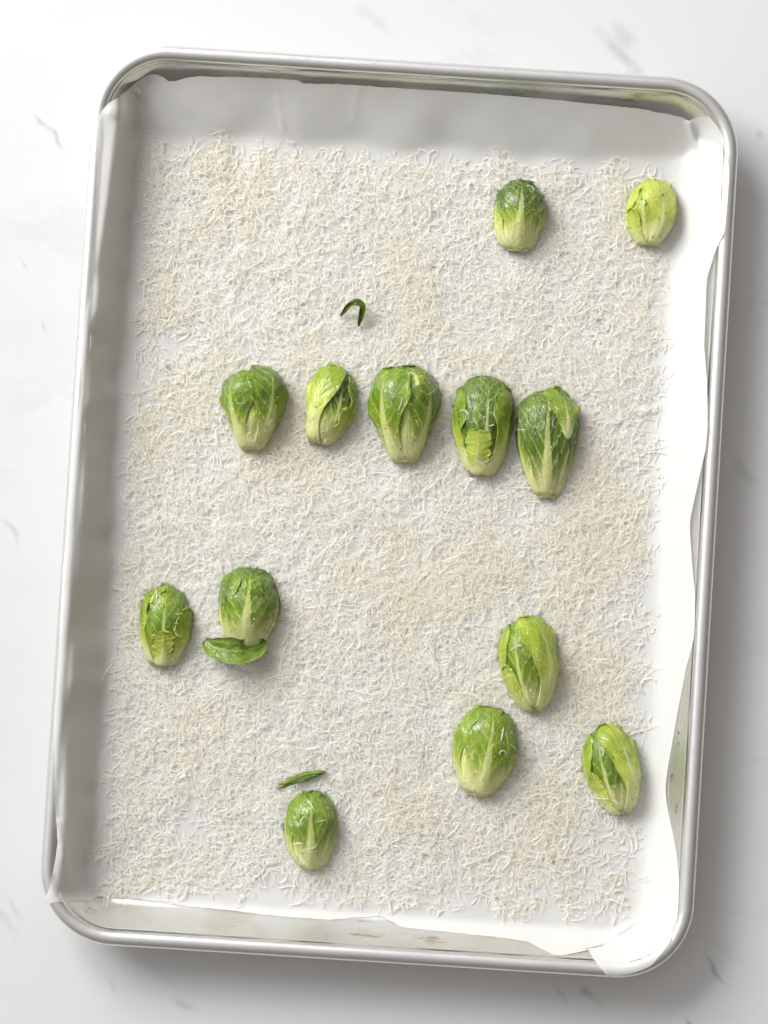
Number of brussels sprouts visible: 13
